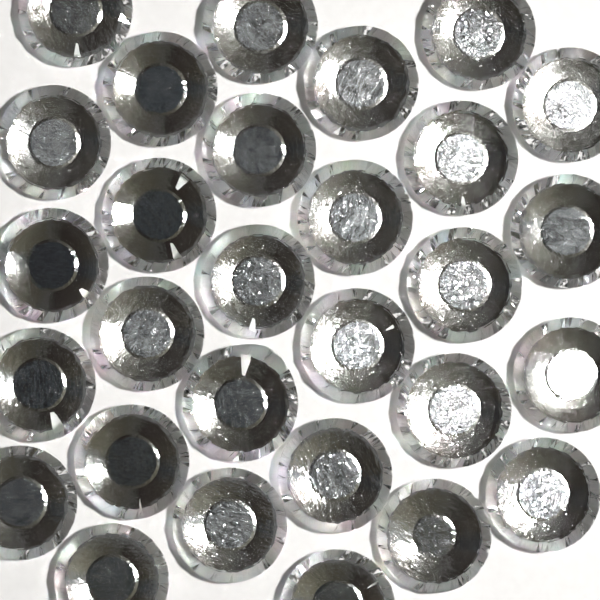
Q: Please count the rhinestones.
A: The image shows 29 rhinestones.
